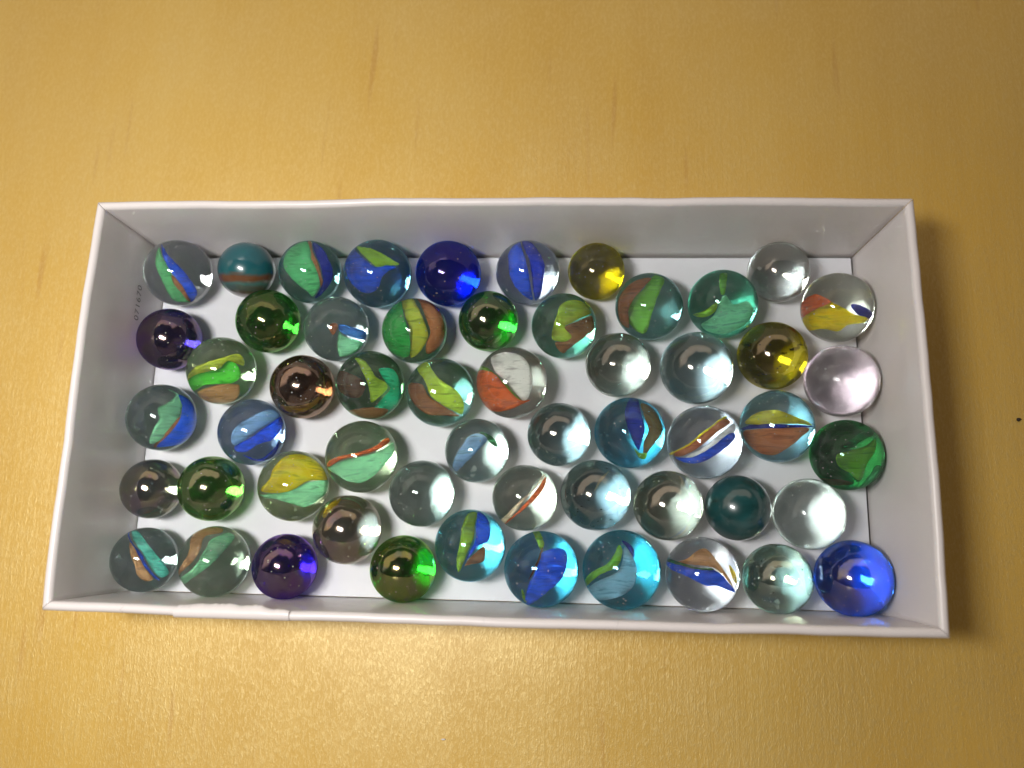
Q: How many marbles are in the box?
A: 55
